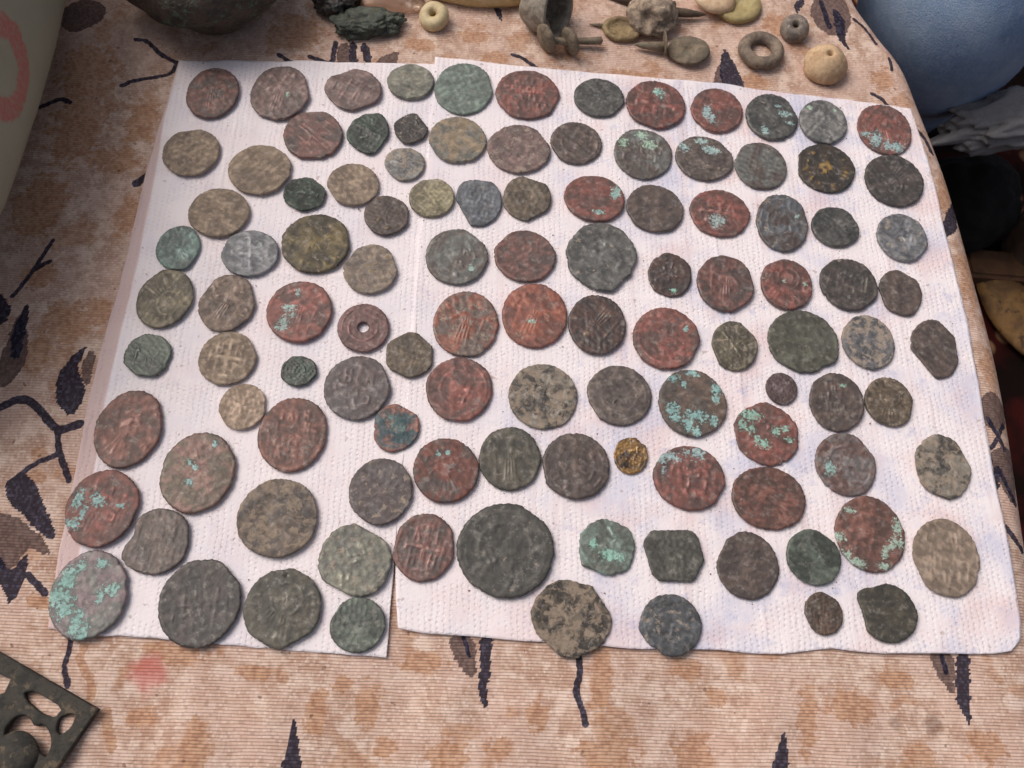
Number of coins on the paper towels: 110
